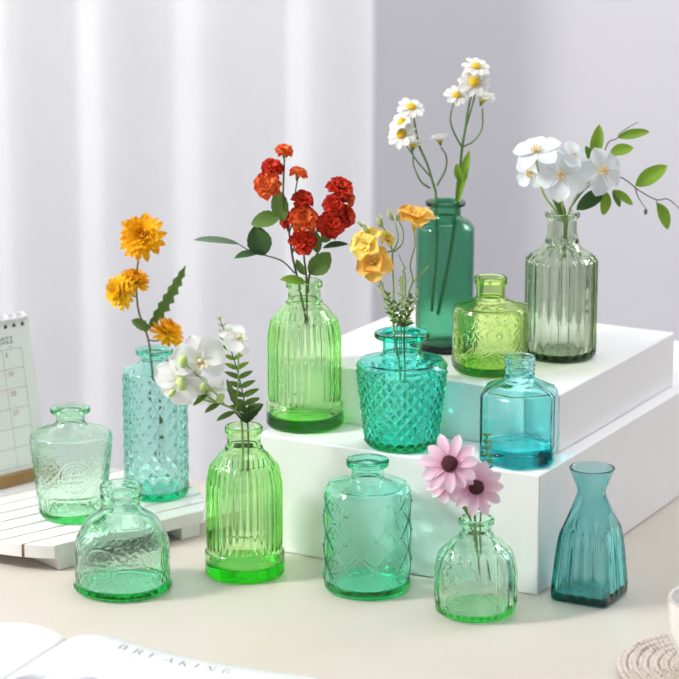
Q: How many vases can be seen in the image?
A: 13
